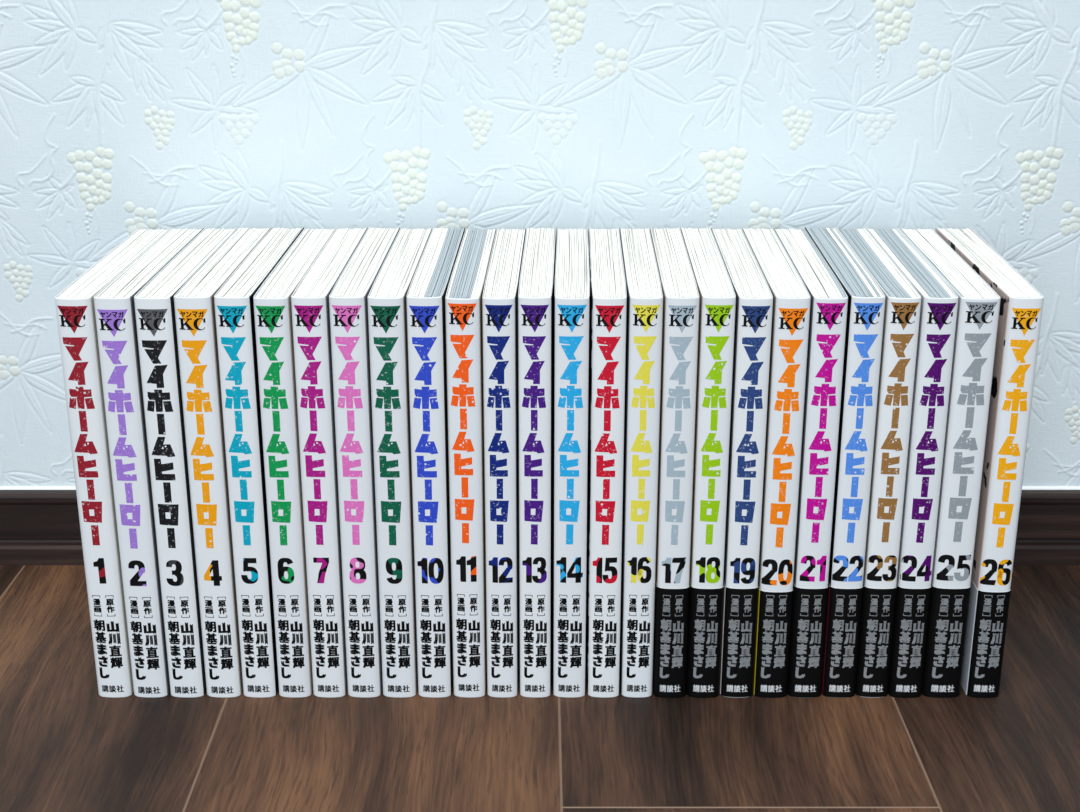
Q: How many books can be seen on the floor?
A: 26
